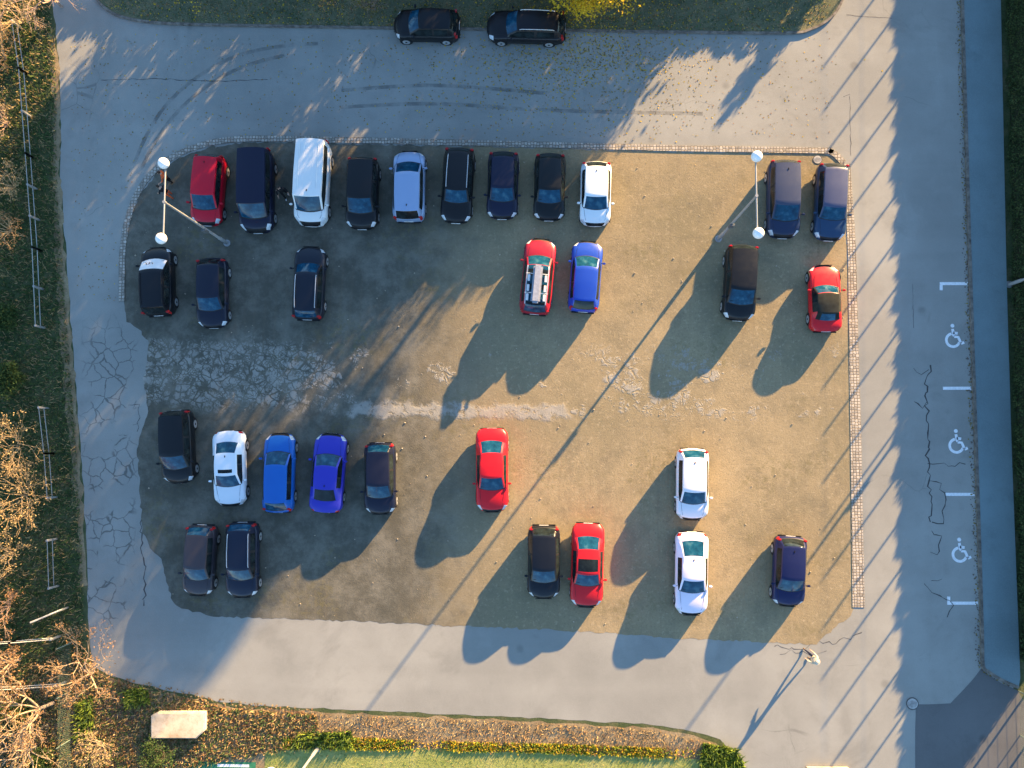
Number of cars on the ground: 33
